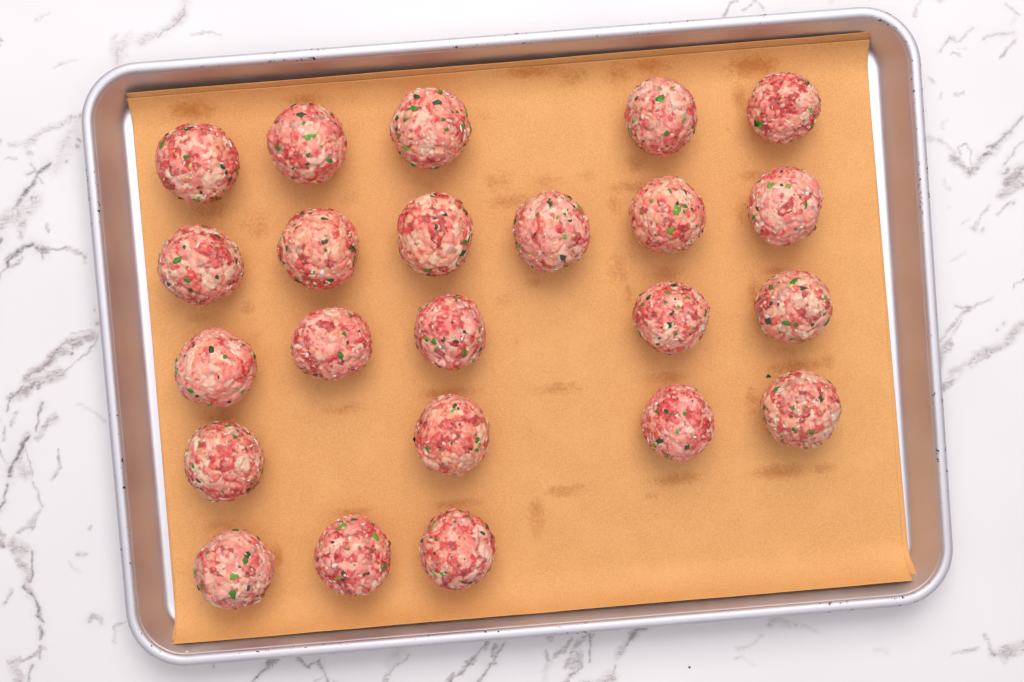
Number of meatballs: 23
